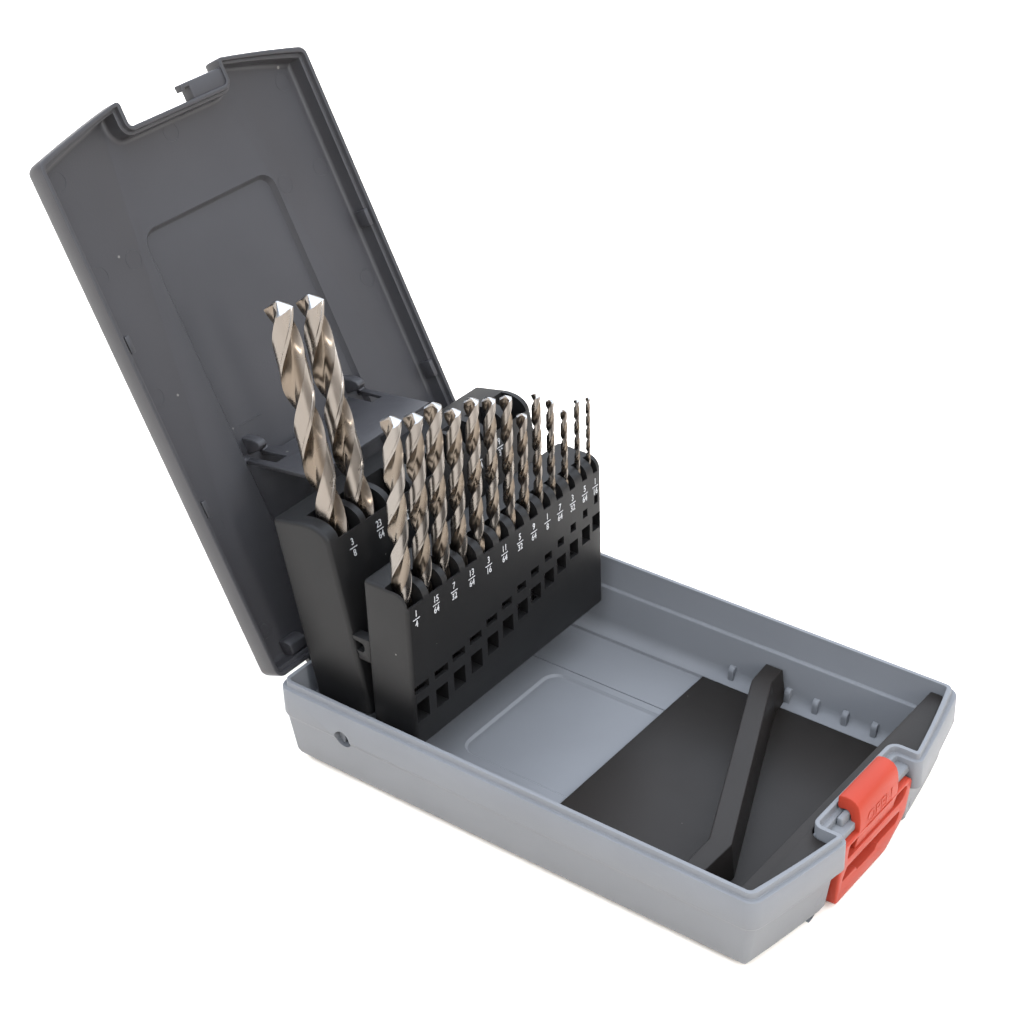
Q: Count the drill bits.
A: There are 15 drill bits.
